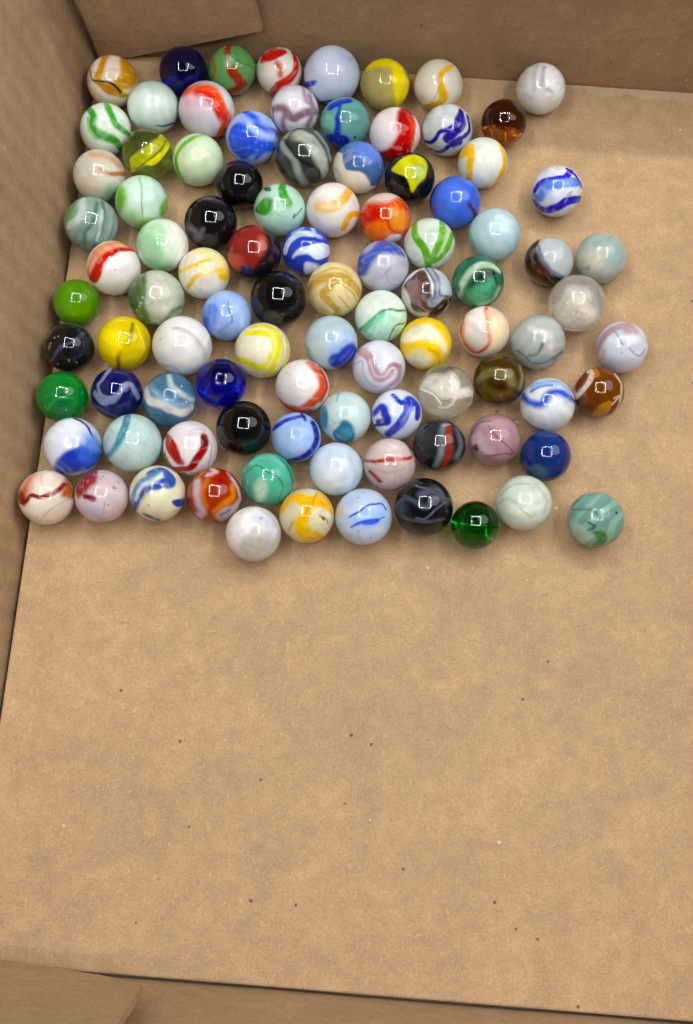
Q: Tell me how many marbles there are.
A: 95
